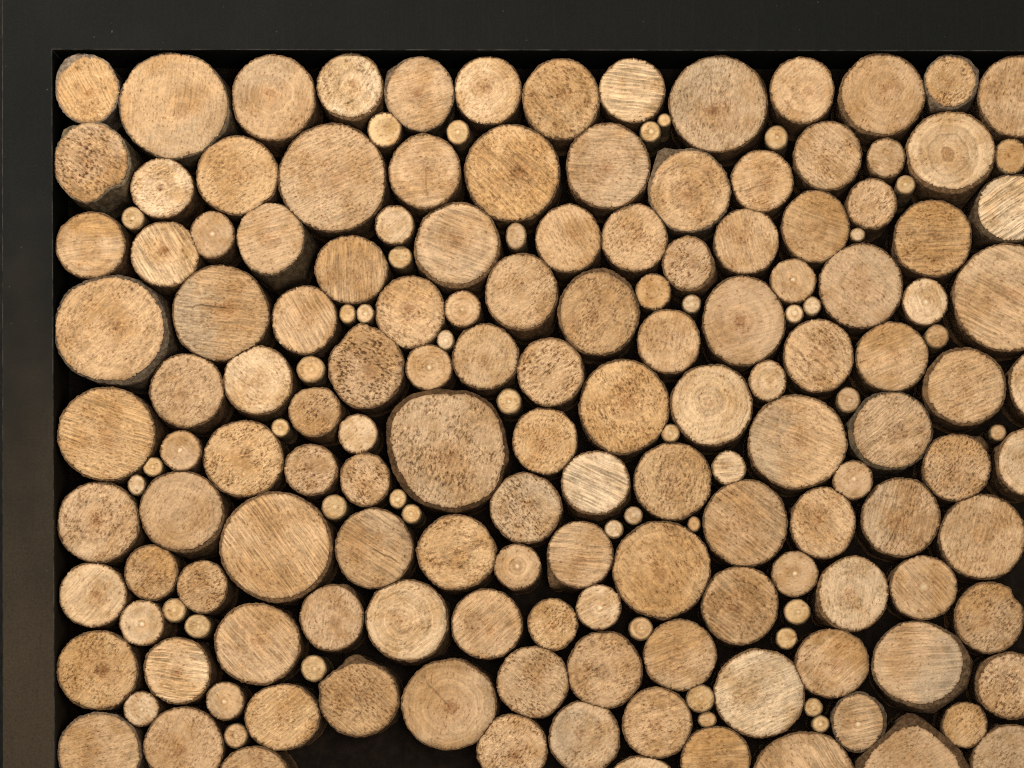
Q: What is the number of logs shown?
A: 182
